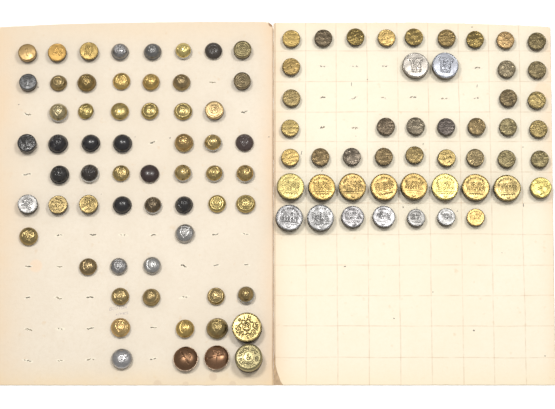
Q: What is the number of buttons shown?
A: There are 109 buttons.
